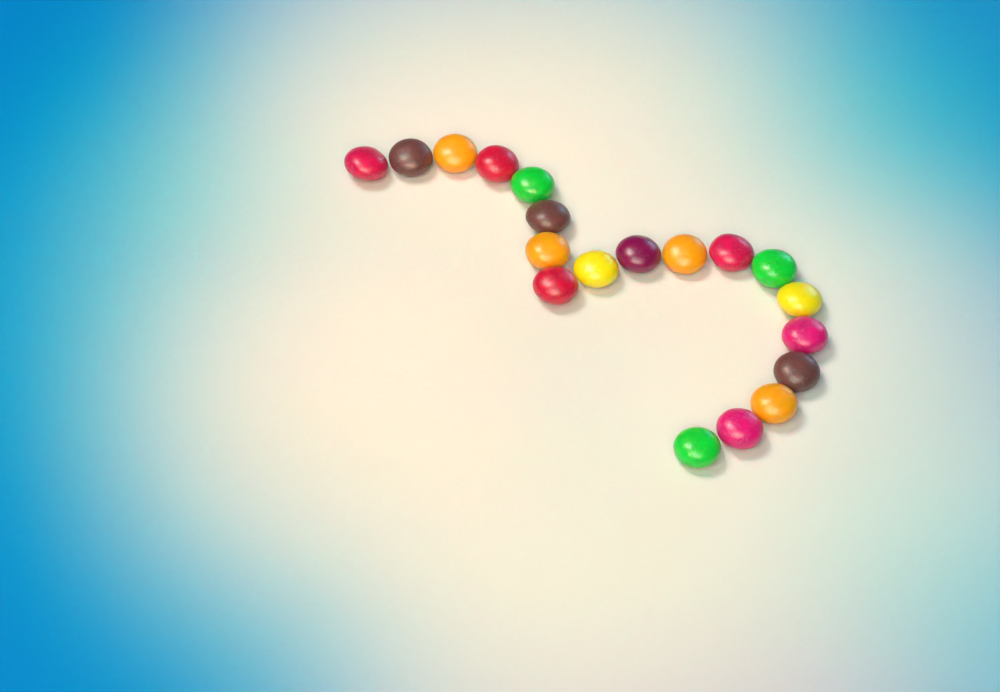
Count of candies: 19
